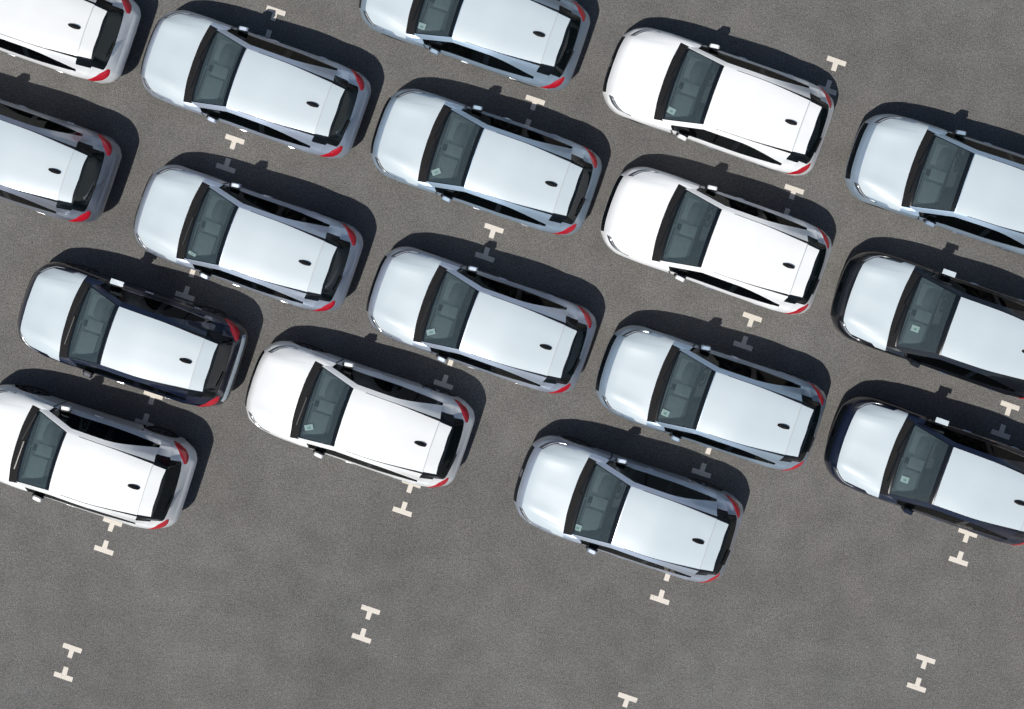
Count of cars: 17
